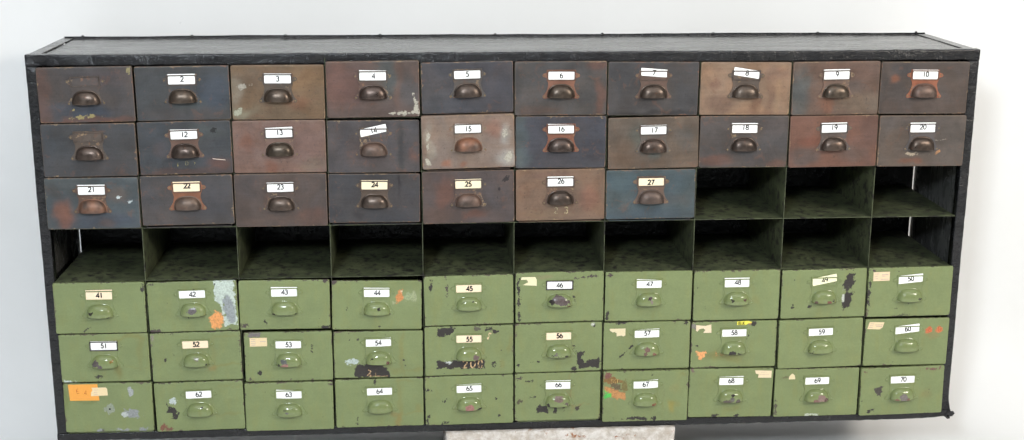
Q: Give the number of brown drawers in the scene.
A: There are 27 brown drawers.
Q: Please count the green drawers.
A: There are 30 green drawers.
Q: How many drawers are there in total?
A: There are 57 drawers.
